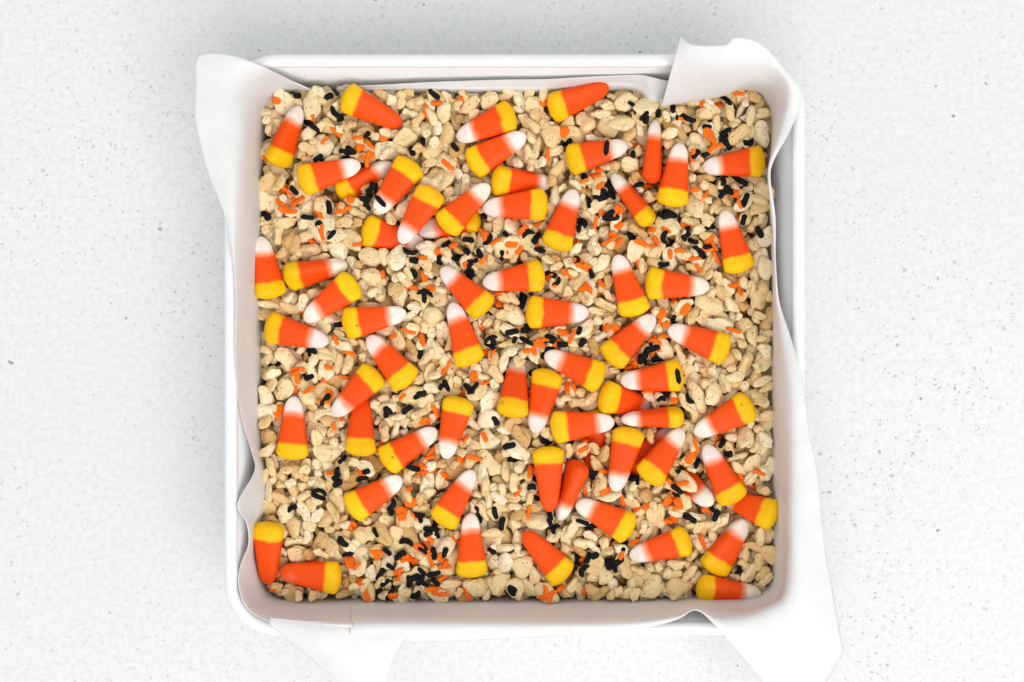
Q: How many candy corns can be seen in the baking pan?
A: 67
